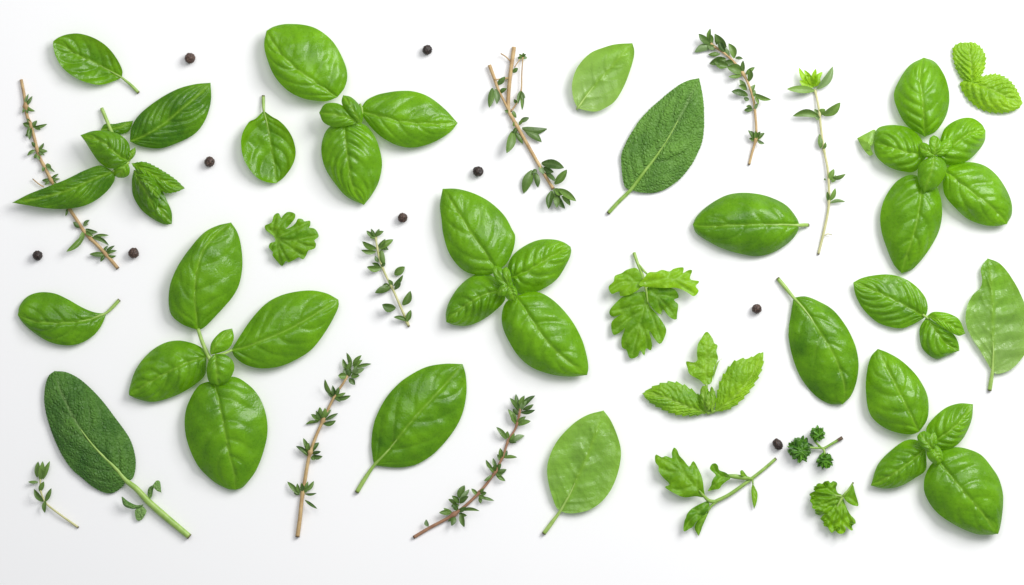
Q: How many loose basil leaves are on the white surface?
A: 9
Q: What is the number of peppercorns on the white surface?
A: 9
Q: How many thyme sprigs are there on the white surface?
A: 8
